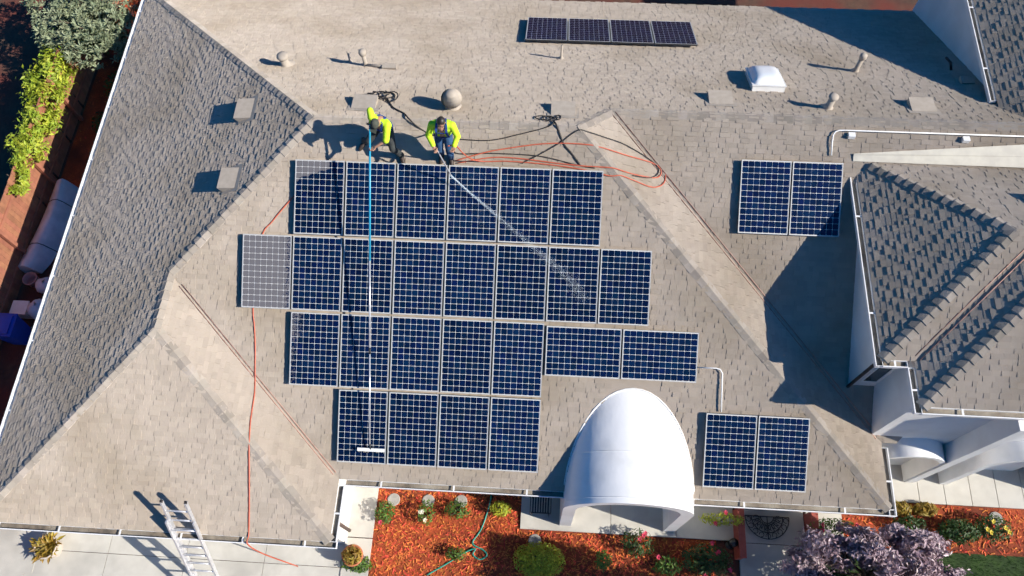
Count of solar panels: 33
